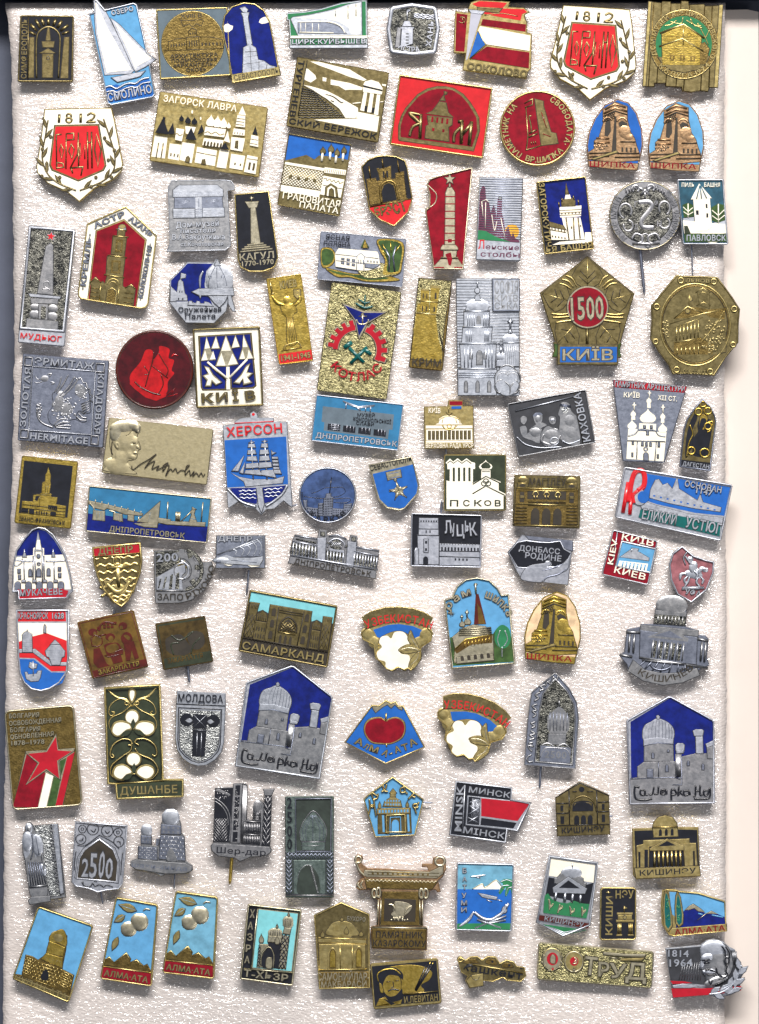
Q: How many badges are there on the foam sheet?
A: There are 100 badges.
